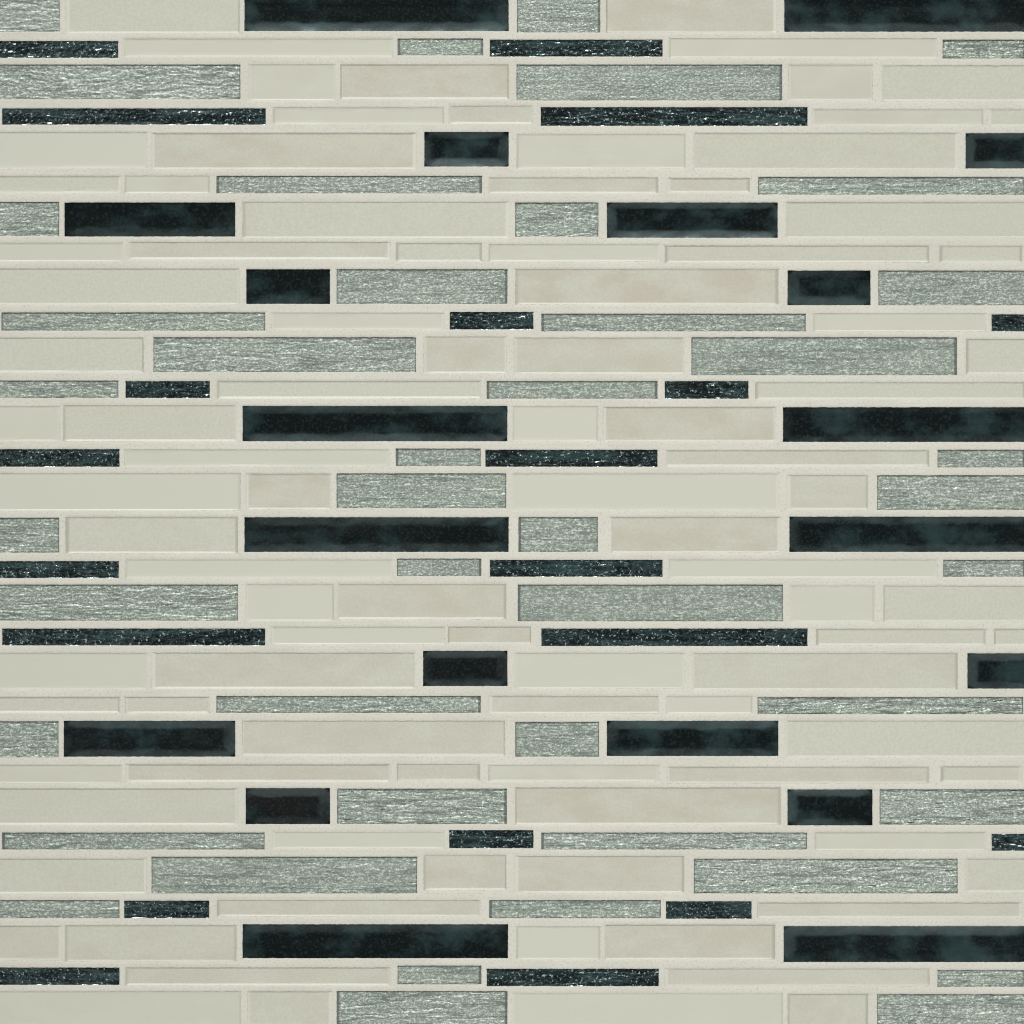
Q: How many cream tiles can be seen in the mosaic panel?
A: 96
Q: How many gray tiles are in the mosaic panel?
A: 44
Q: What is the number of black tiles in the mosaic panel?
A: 40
